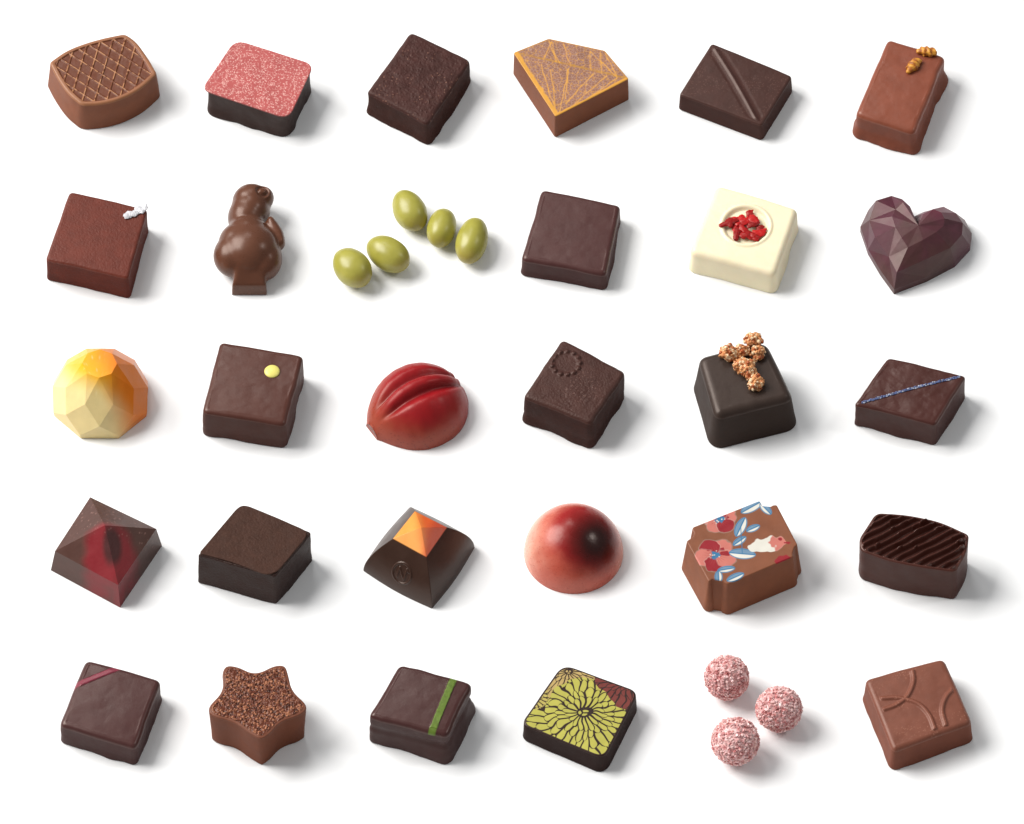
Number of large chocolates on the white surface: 28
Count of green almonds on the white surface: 5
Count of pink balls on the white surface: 3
